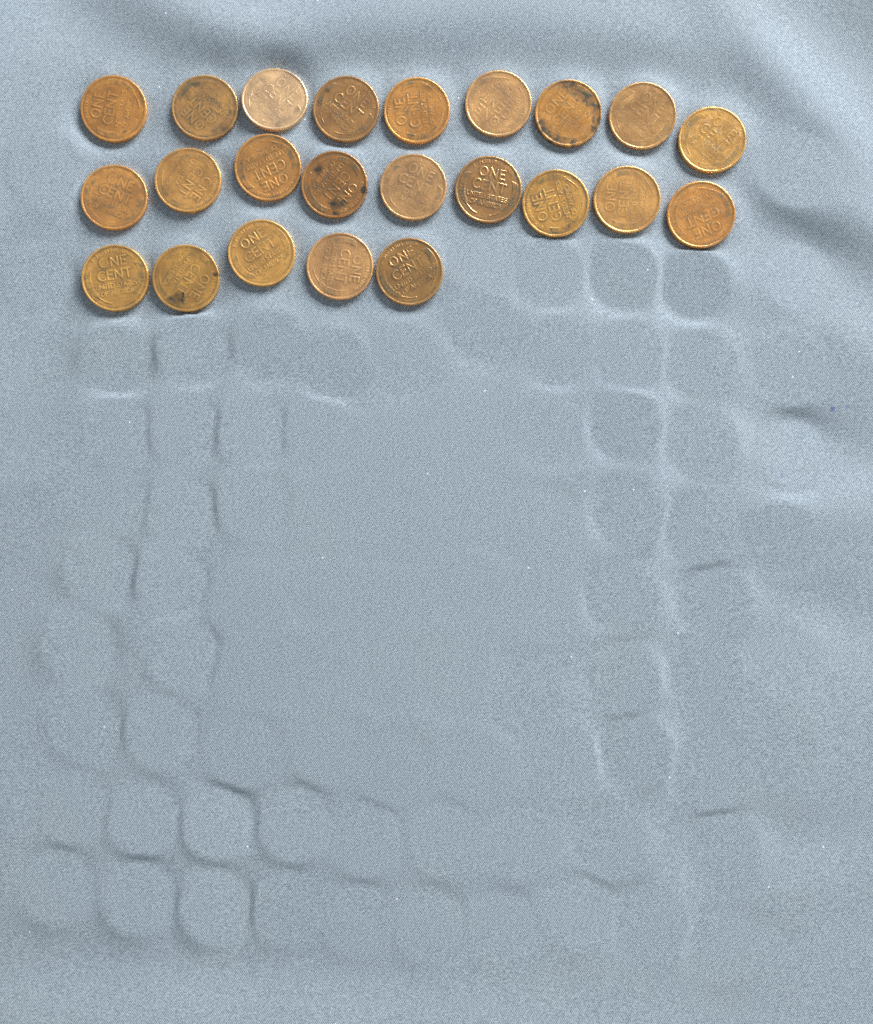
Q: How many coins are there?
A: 23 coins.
